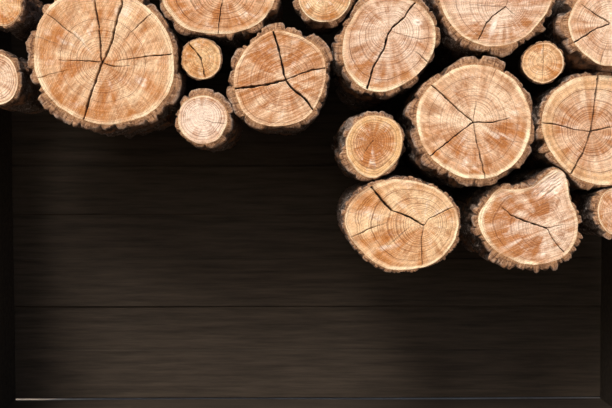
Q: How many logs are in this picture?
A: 18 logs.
